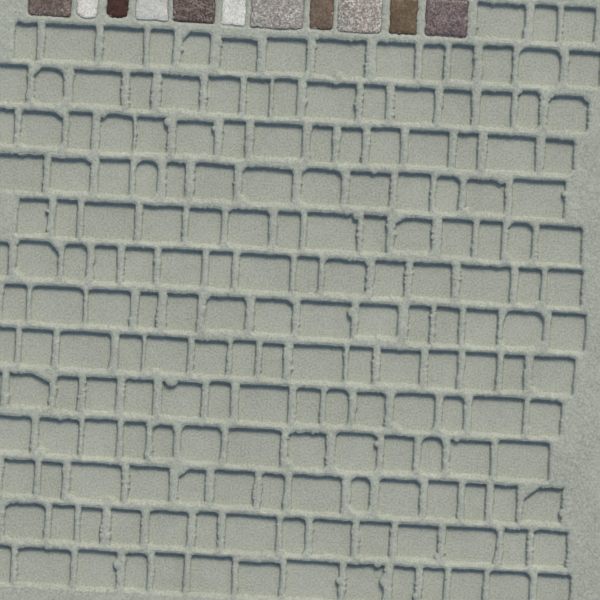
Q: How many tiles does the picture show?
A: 11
